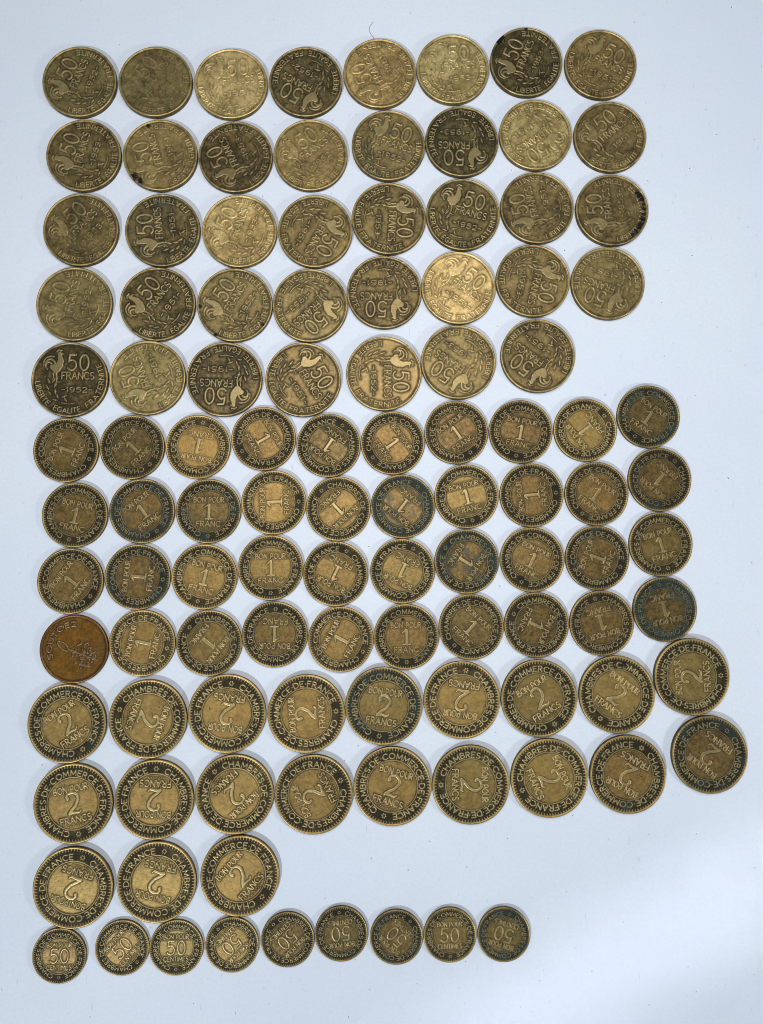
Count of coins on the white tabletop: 109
